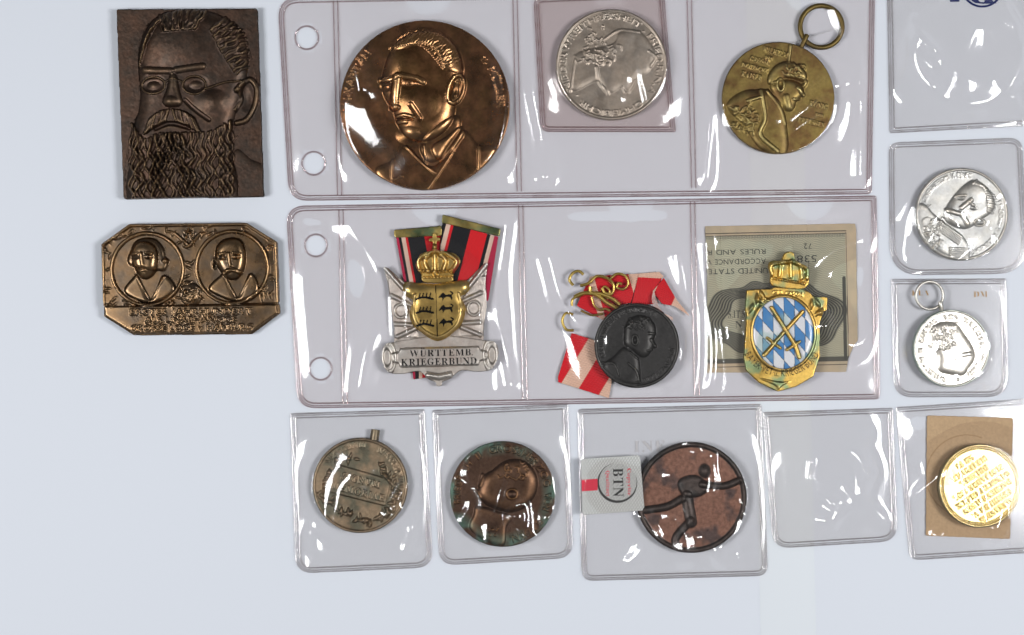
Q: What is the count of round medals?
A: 10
